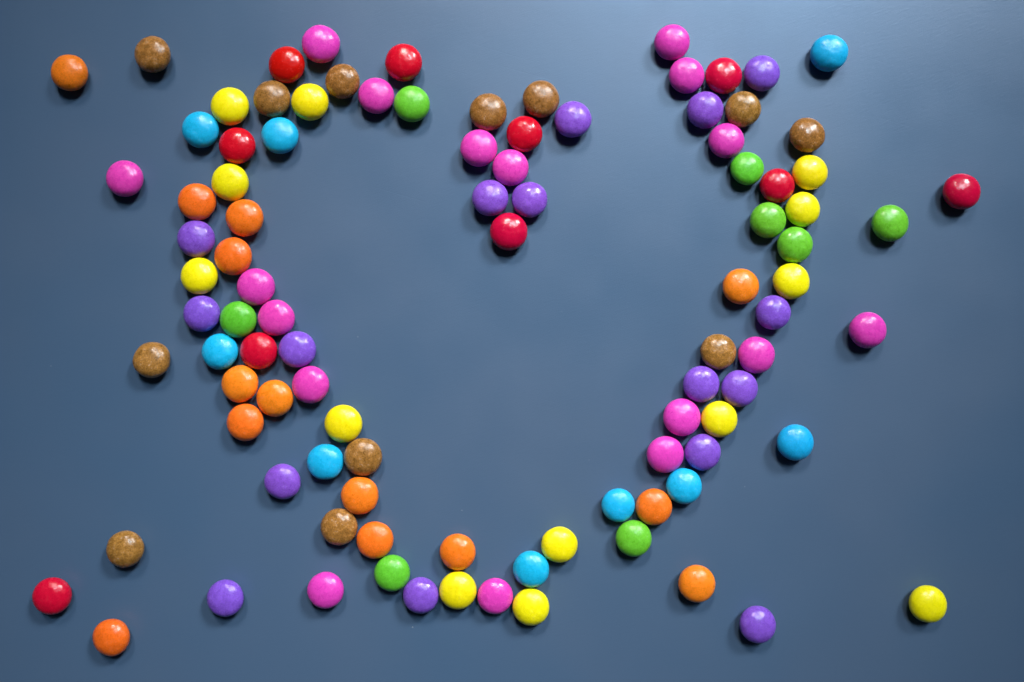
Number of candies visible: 99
